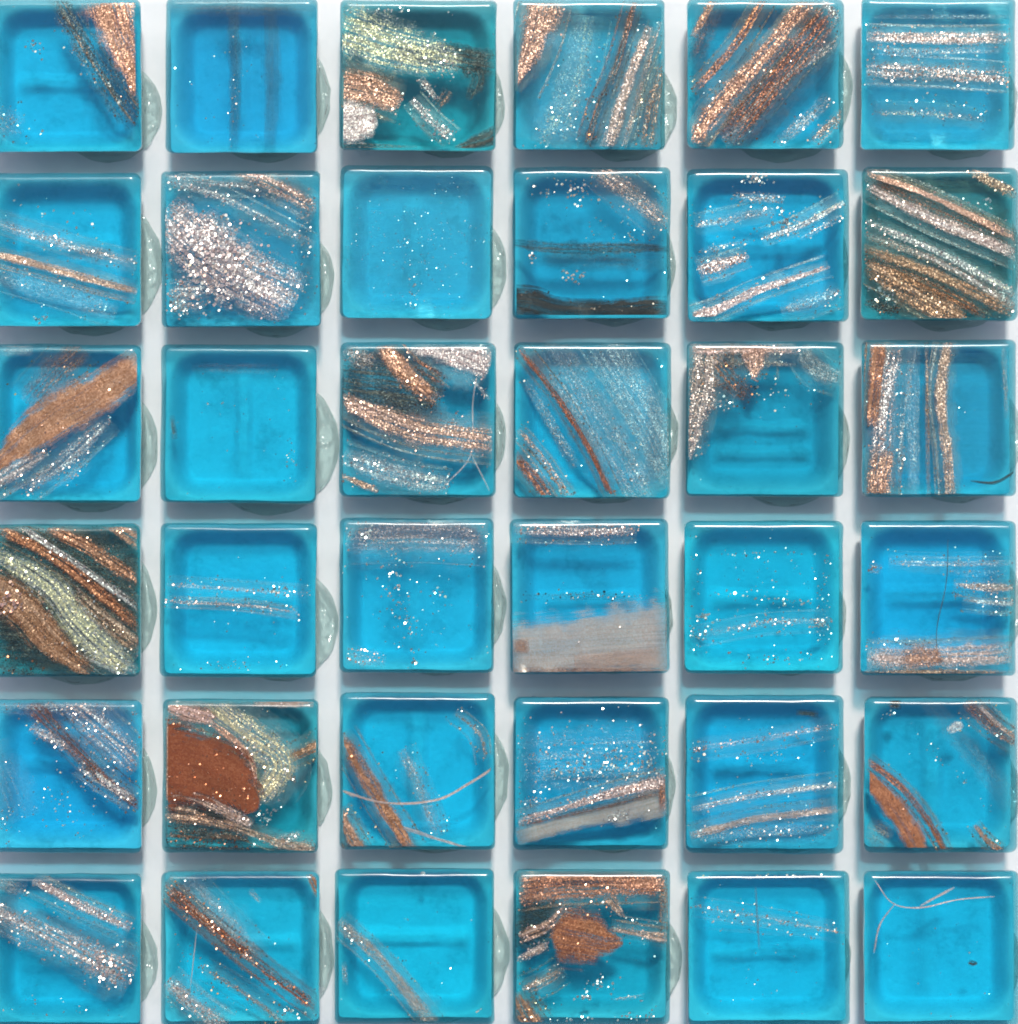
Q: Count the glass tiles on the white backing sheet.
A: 36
